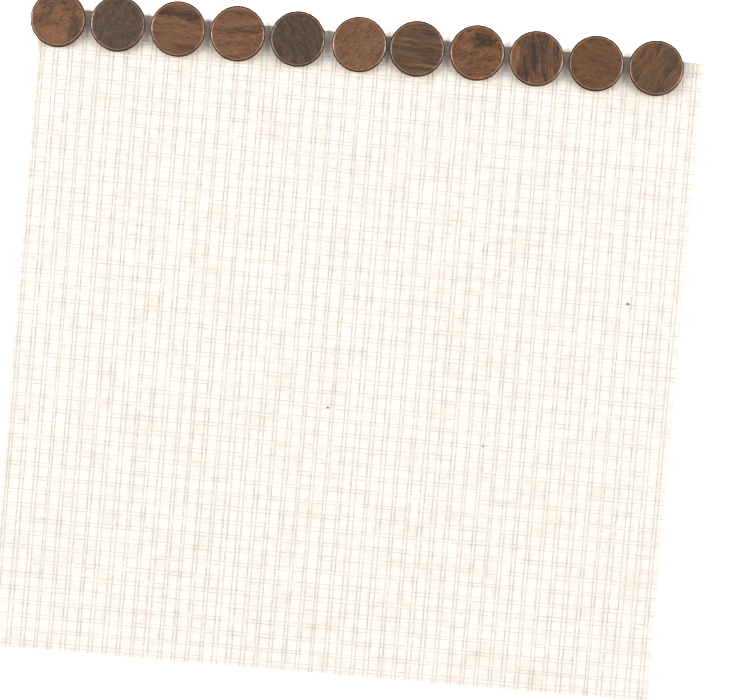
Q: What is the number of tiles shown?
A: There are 11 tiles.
